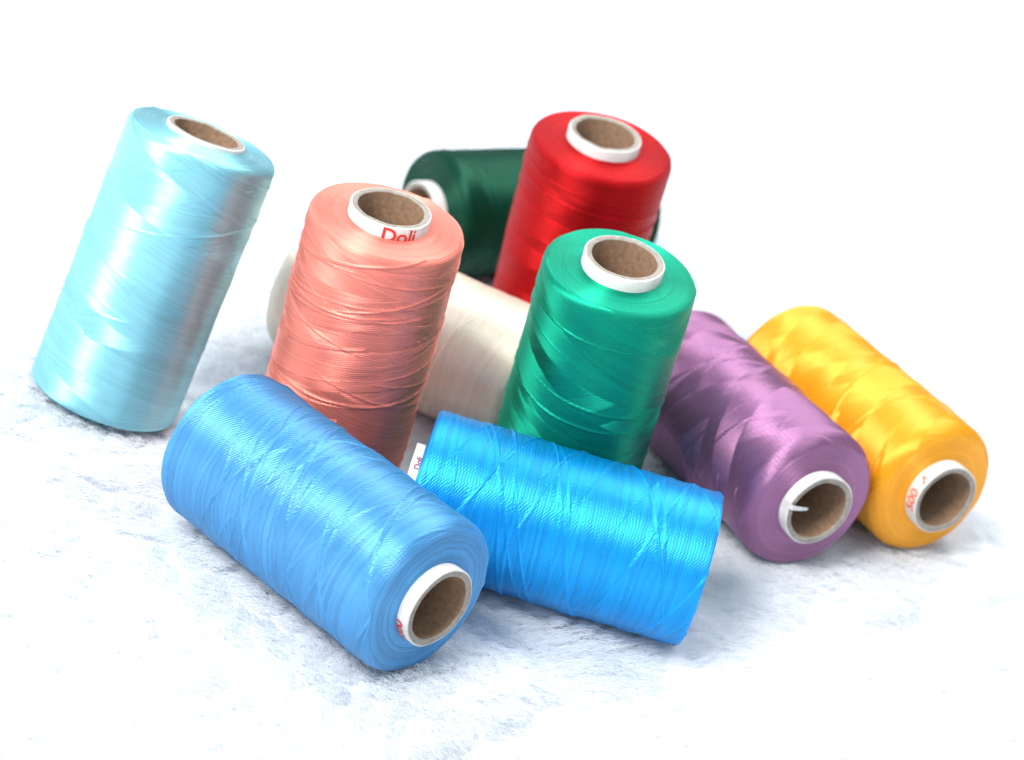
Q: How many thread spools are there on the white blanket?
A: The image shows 10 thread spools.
